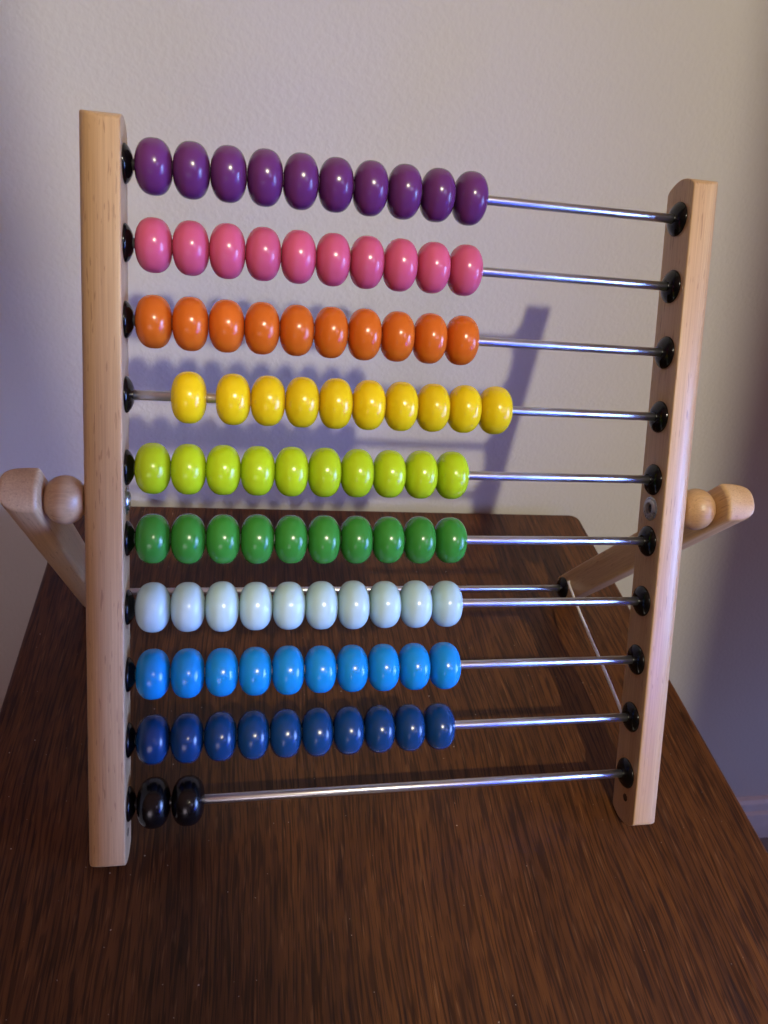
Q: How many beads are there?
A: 92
